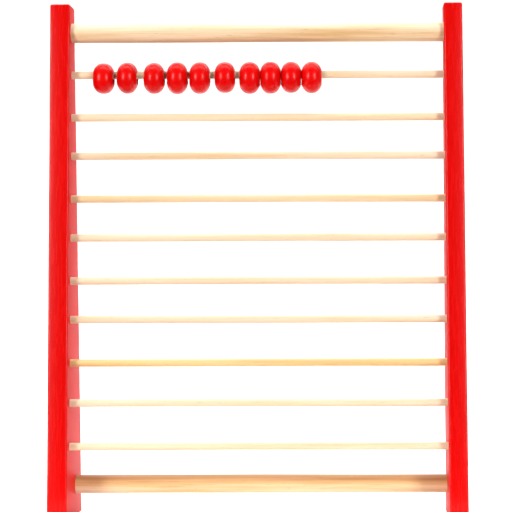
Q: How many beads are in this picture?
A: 10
